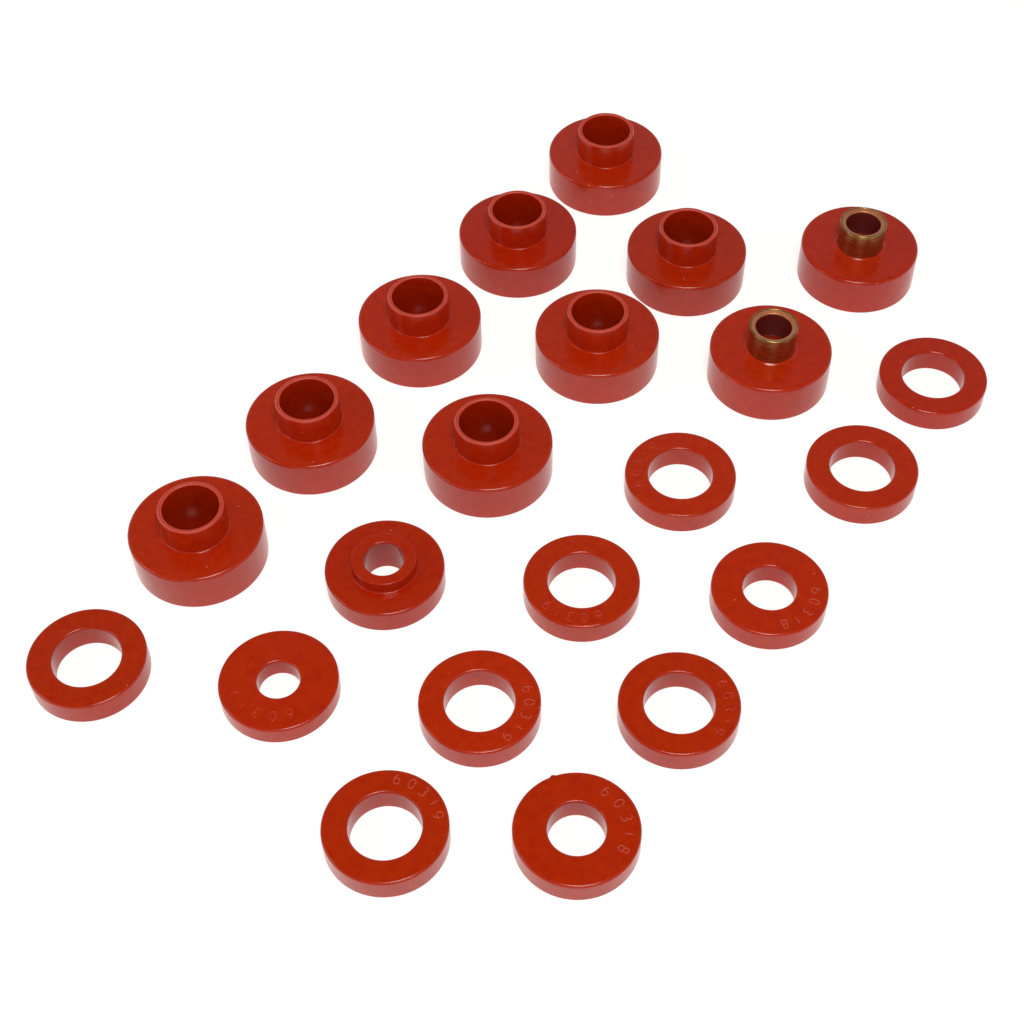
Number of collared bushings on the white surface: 11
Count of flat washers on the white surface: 11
